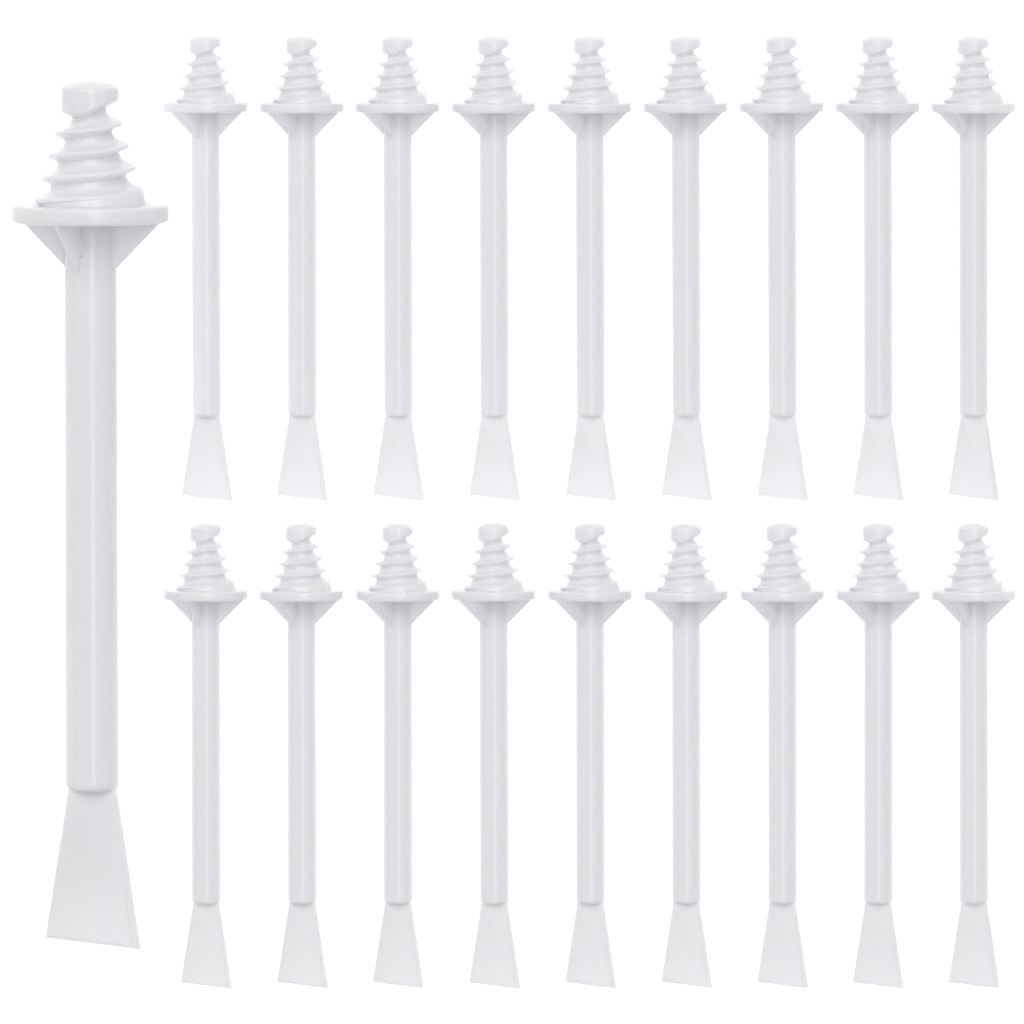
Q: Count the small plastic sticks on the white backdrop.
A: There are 18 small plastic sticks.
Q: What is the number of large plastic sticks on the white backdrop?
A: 1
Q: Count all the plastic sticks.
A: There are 19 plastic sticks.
